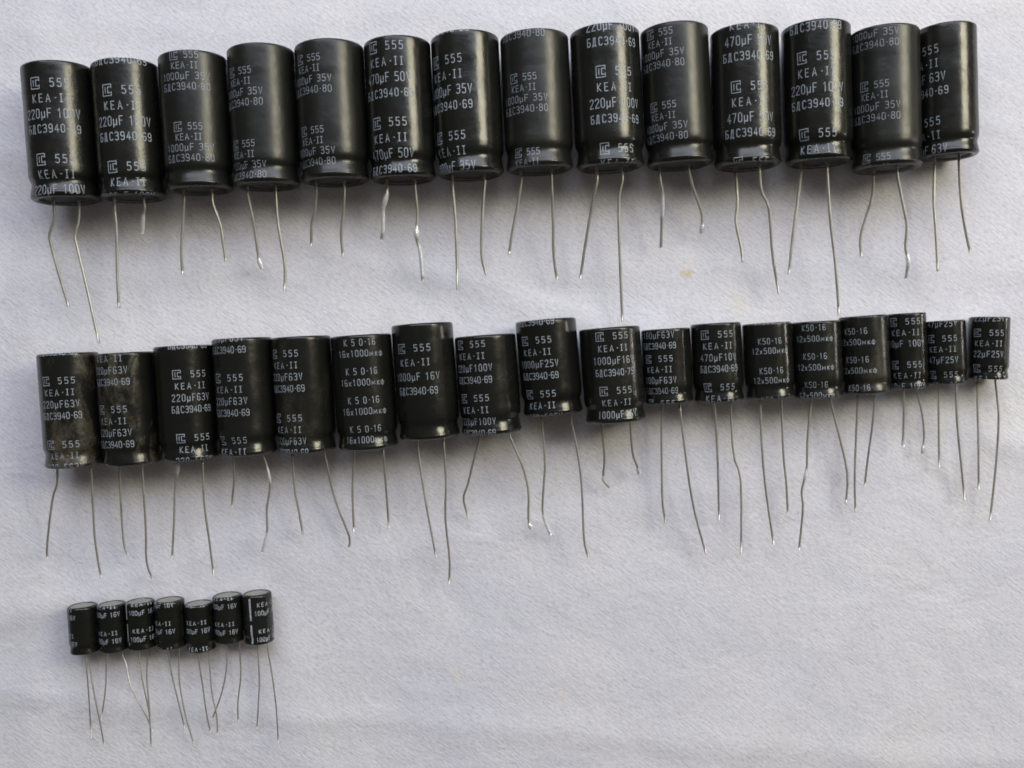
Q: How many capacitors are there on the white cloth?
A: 39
